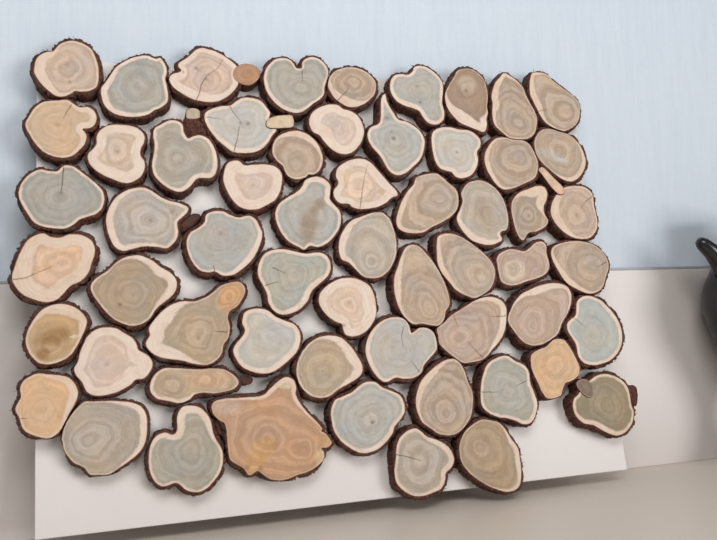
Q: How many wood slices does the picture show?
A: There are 59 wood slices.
